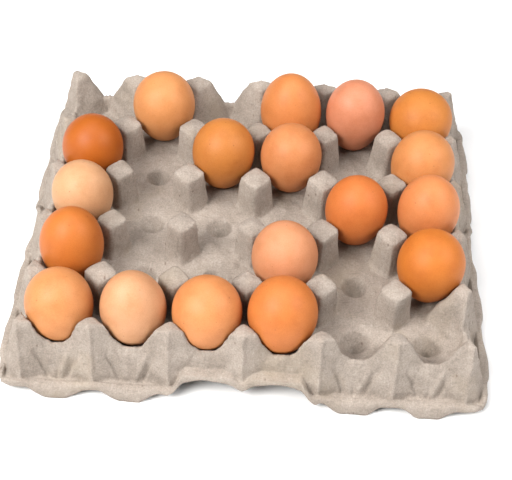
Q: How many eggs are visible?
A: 18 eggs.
